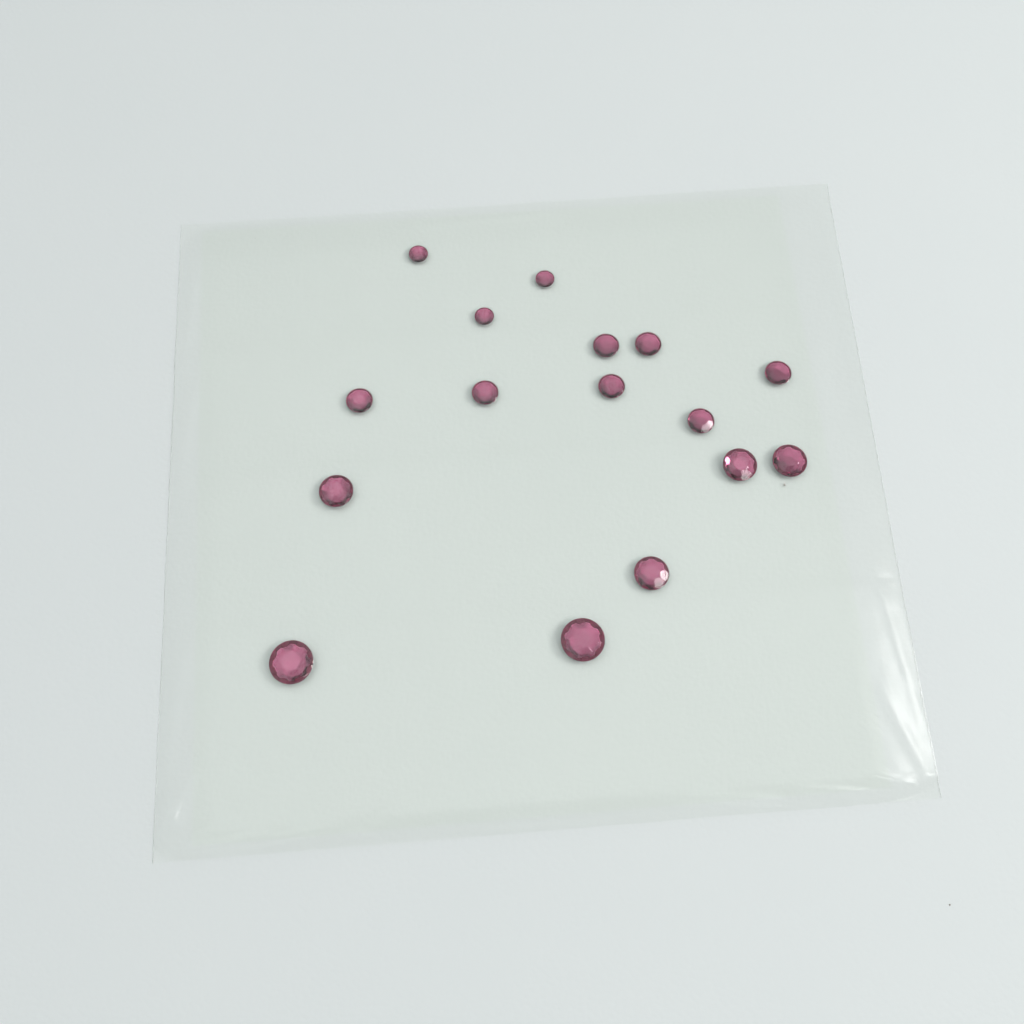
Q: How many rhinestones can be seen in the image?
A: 16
